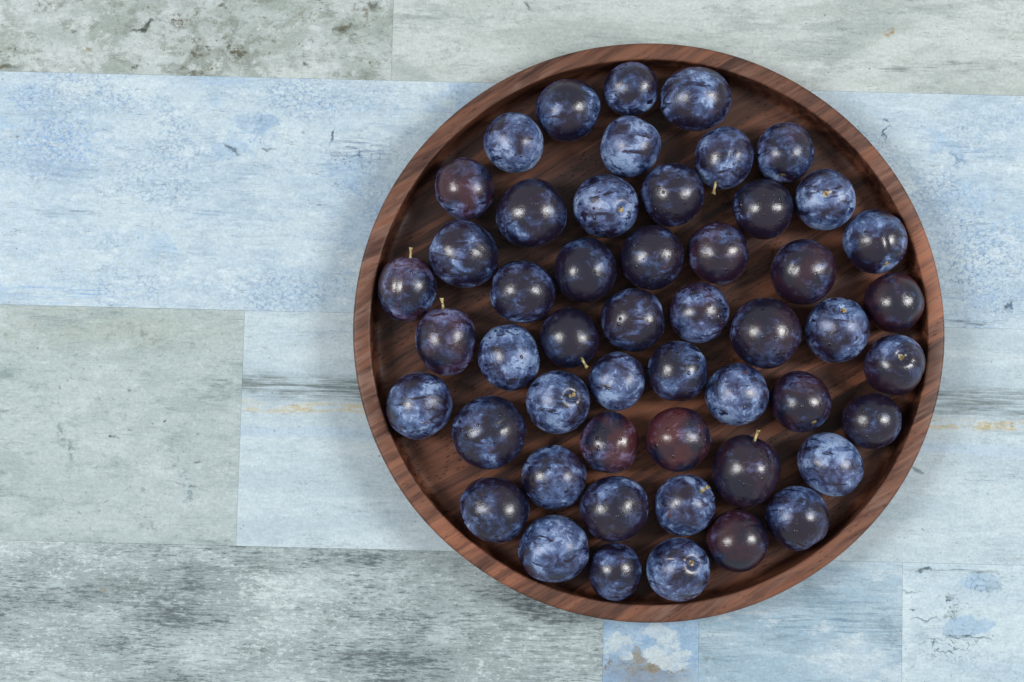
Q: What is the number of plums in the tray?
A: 51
